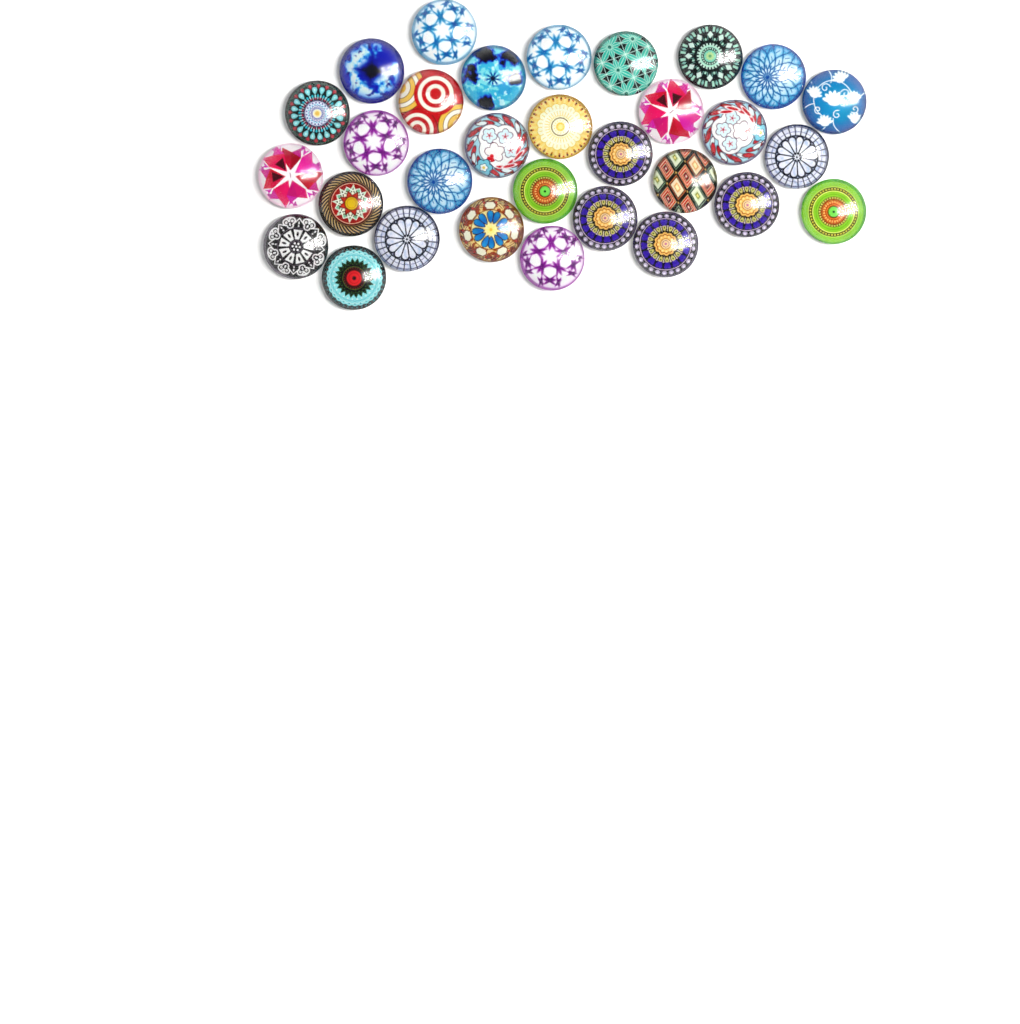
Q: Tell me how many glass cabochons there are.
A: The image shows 31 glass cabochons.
